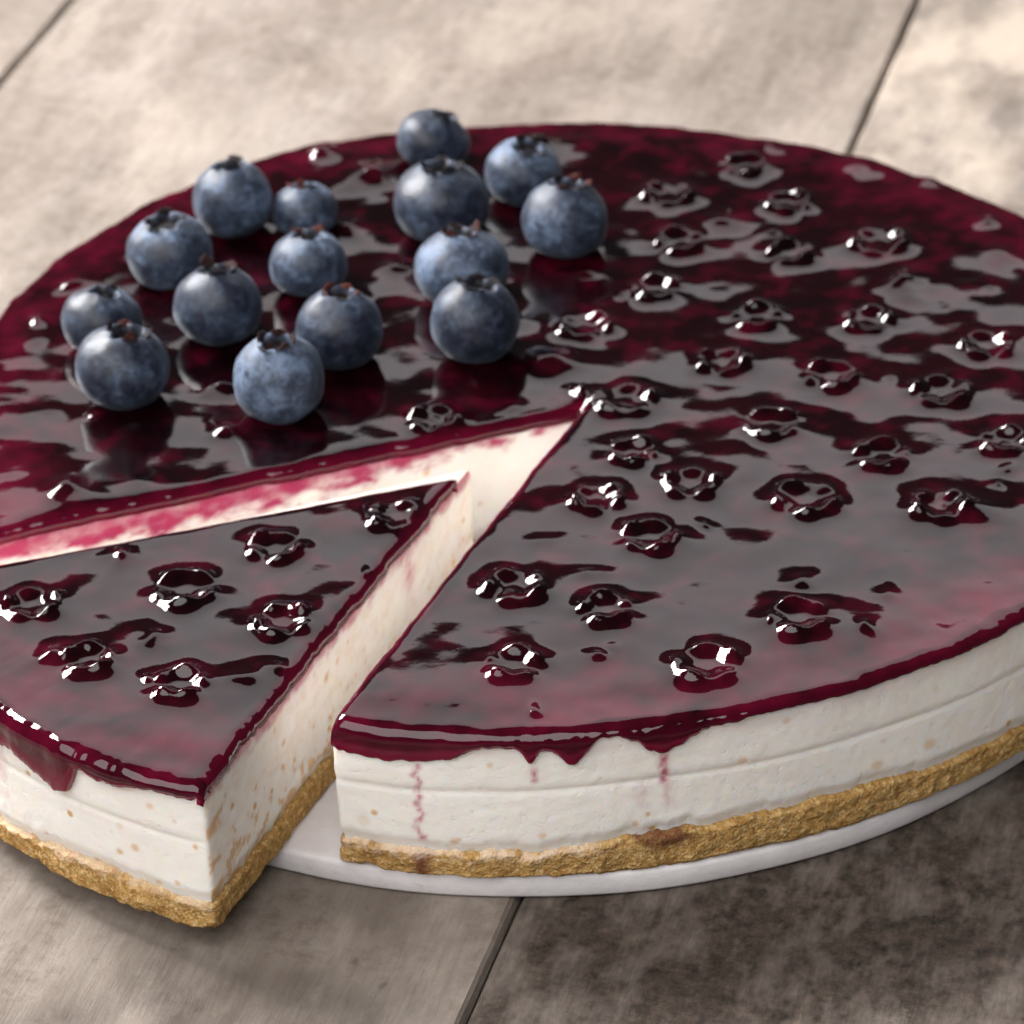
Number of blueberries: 15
